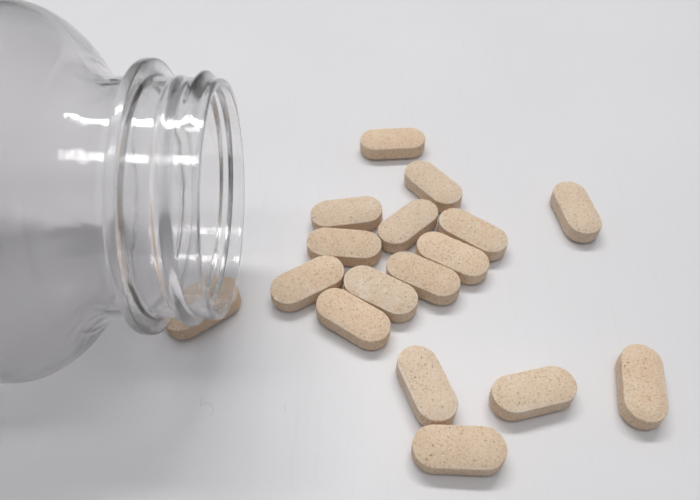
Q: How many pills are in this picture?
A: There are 17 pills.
